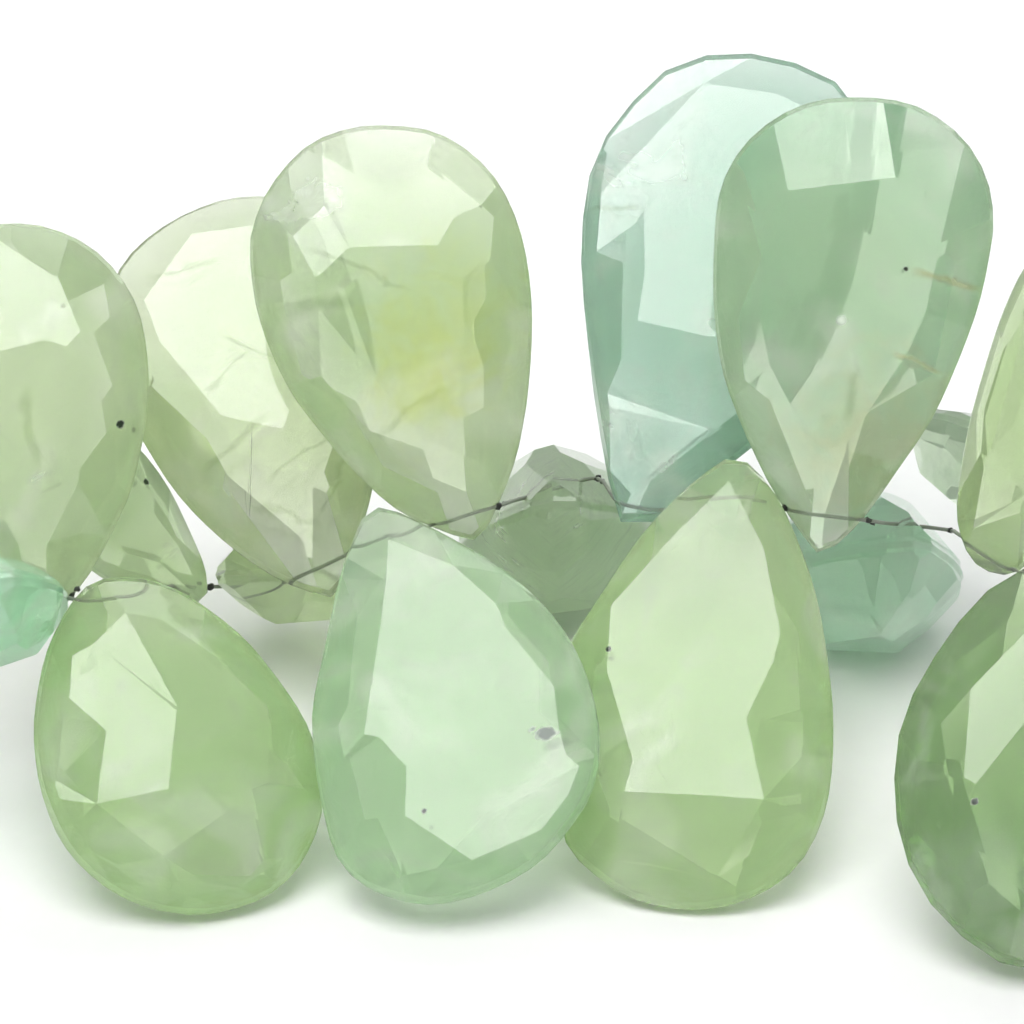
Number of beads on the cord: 16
